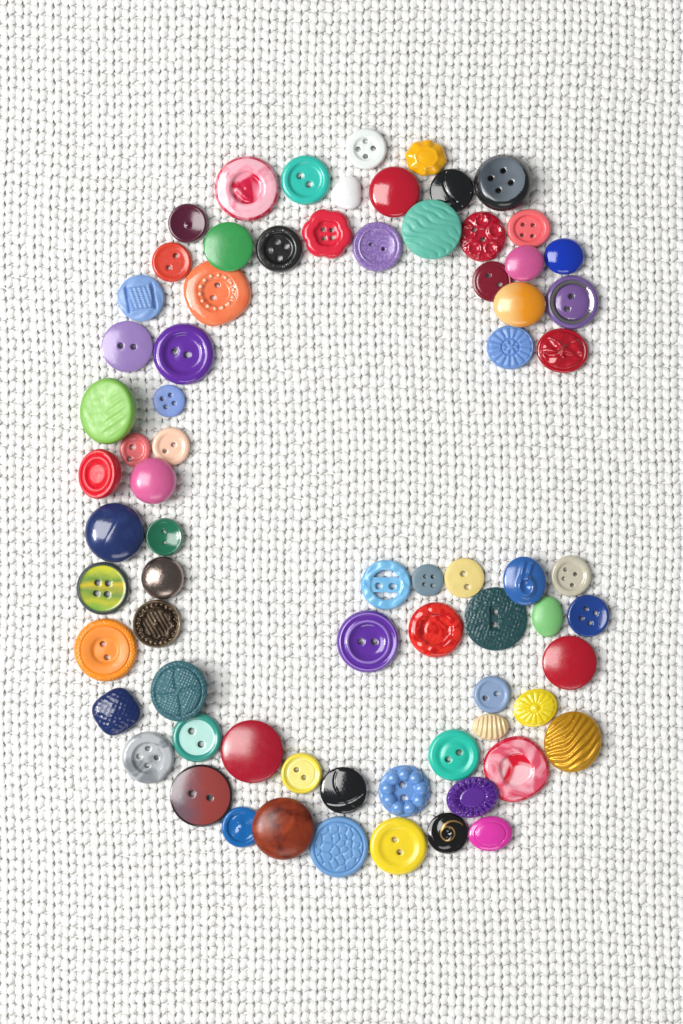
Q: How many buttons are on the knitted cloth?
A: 73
